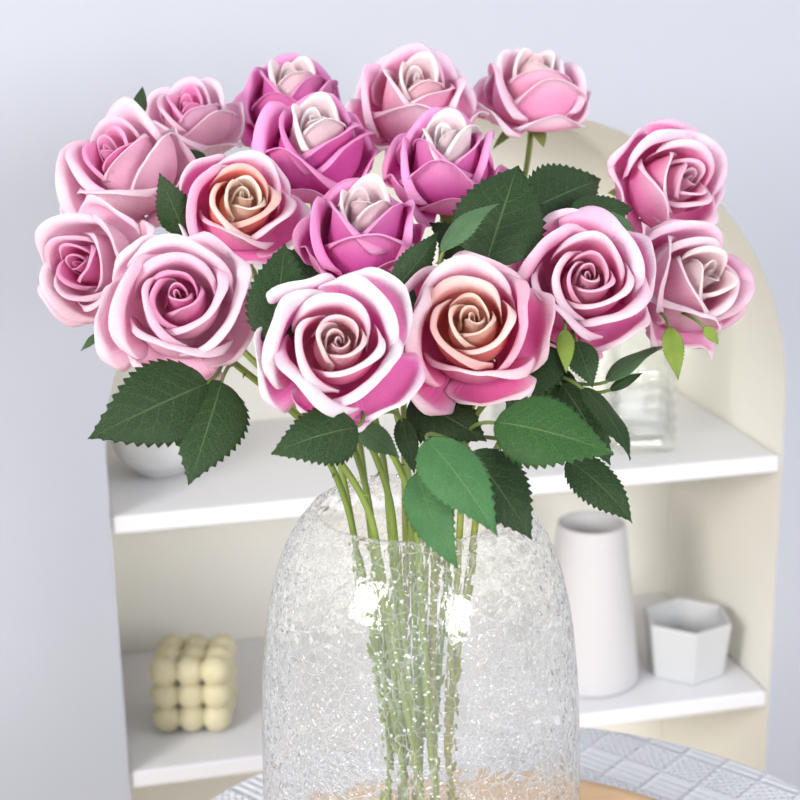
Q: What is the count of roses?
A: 16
